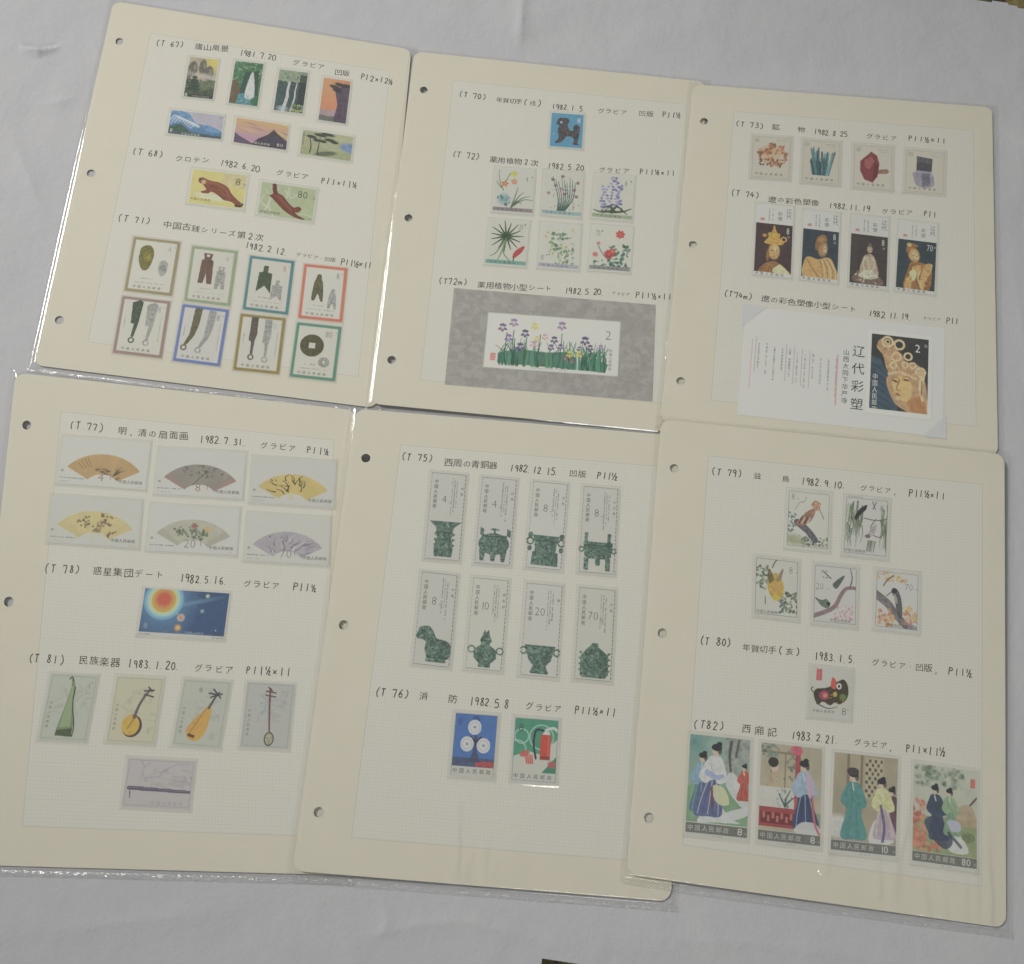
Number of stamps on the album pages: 66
